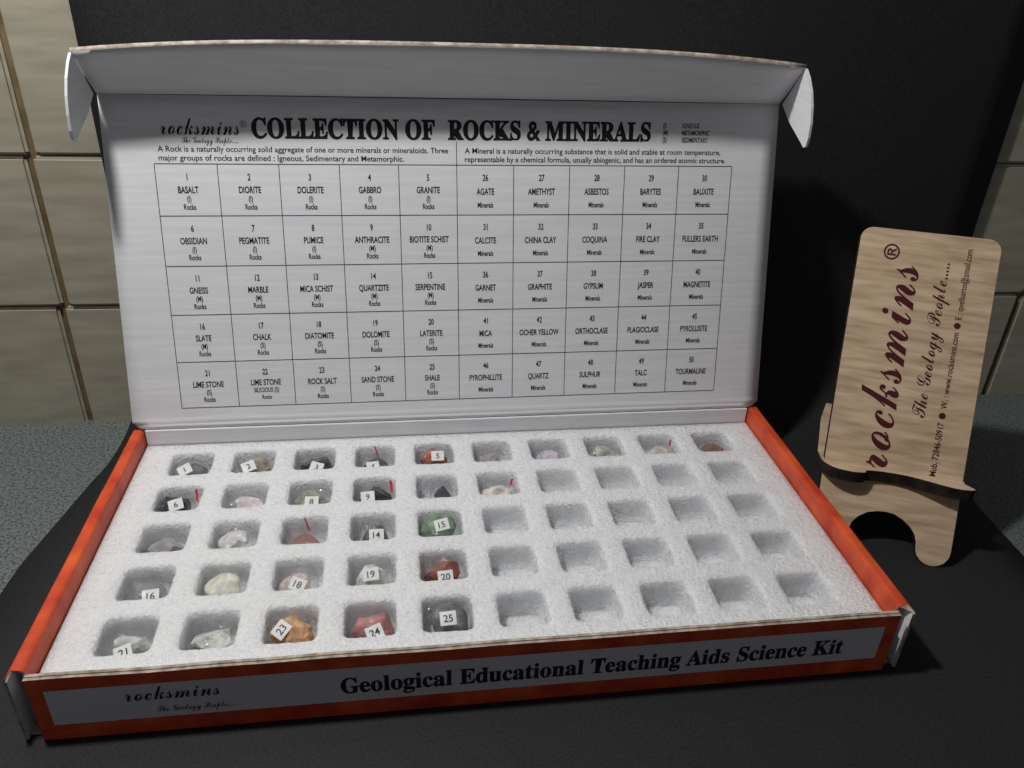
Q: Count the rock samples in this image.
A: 31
